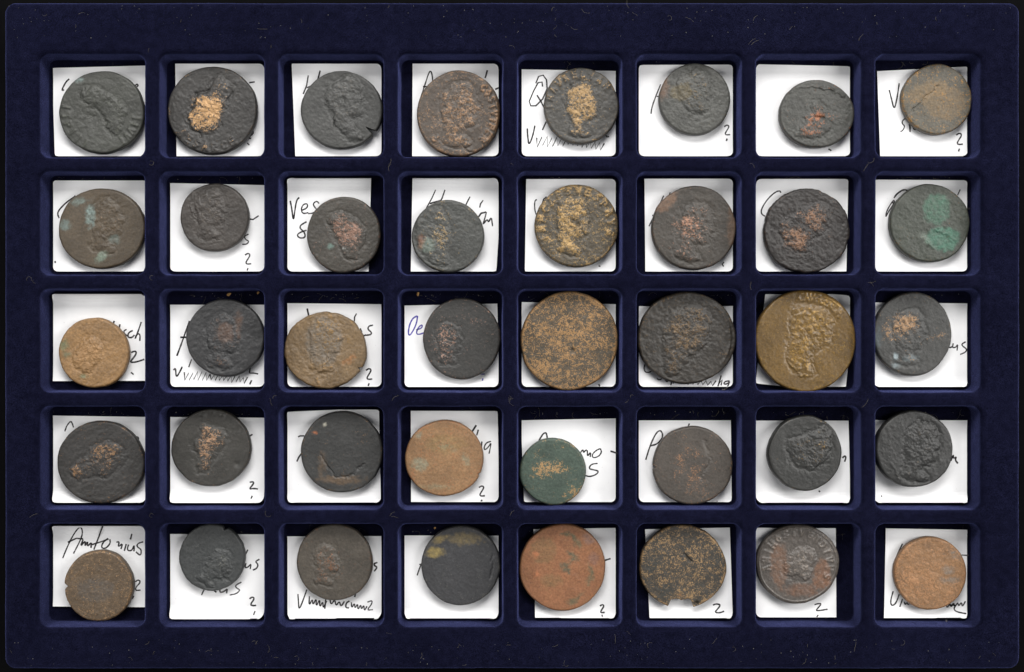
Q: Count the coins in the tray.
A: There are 40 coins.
